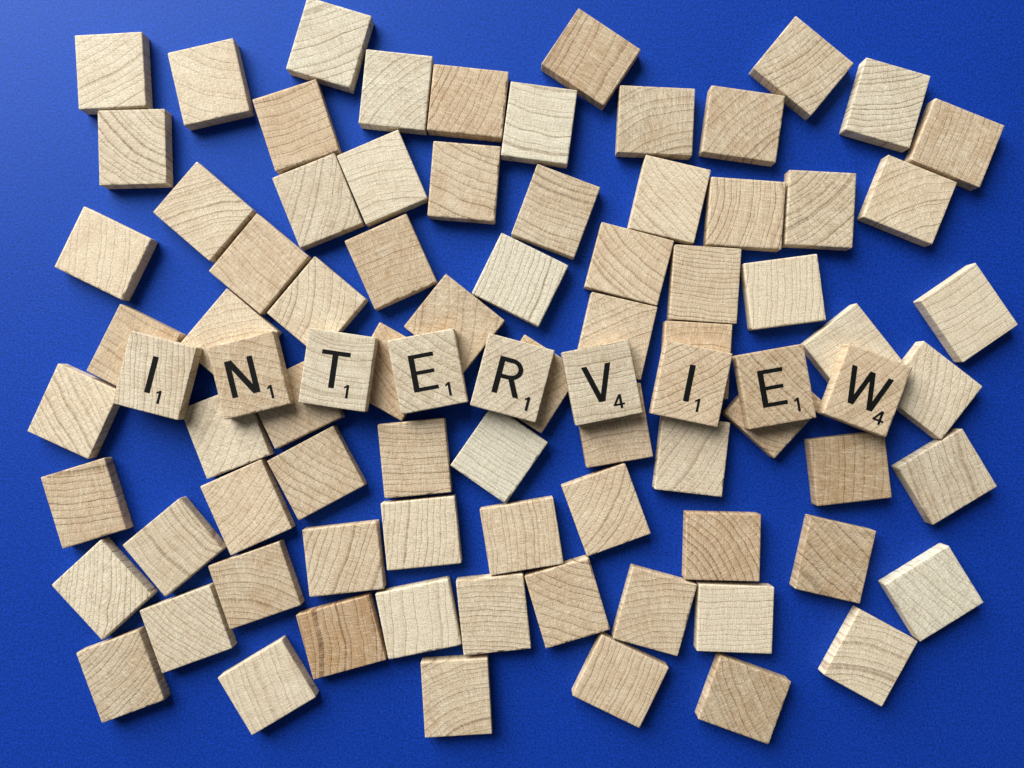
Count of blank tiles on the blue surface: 77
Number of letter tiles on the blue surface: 9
